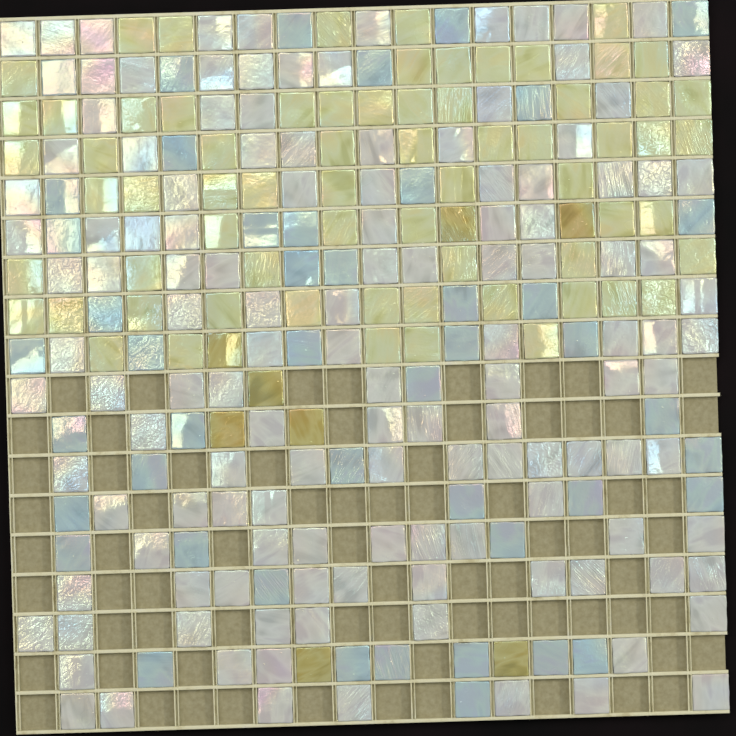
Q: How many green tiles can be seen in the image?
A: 68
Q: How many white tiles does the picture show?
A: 131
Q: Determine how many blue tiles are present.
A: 46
